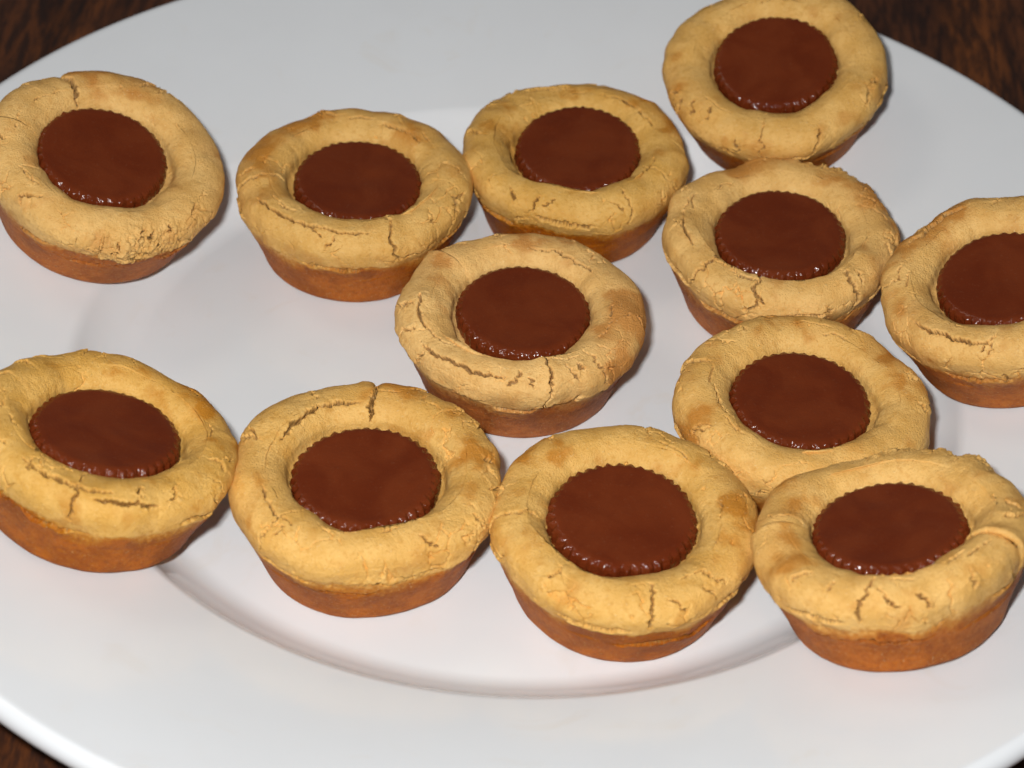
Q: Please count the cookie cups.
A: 12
